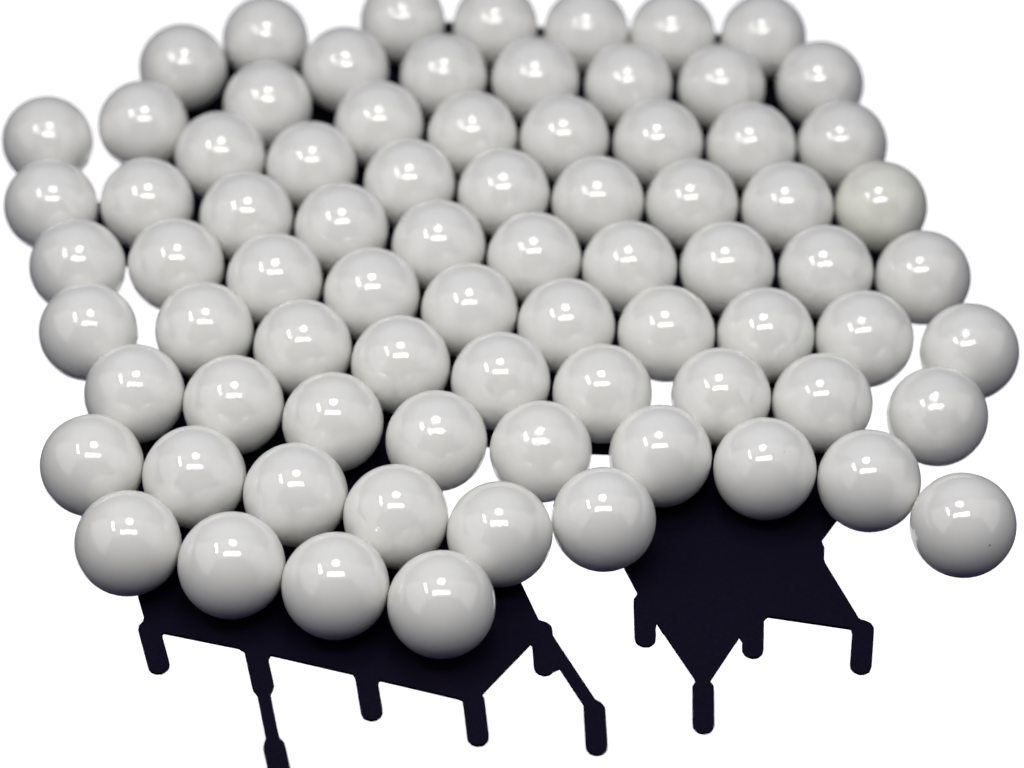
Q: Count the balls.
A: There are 78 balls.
